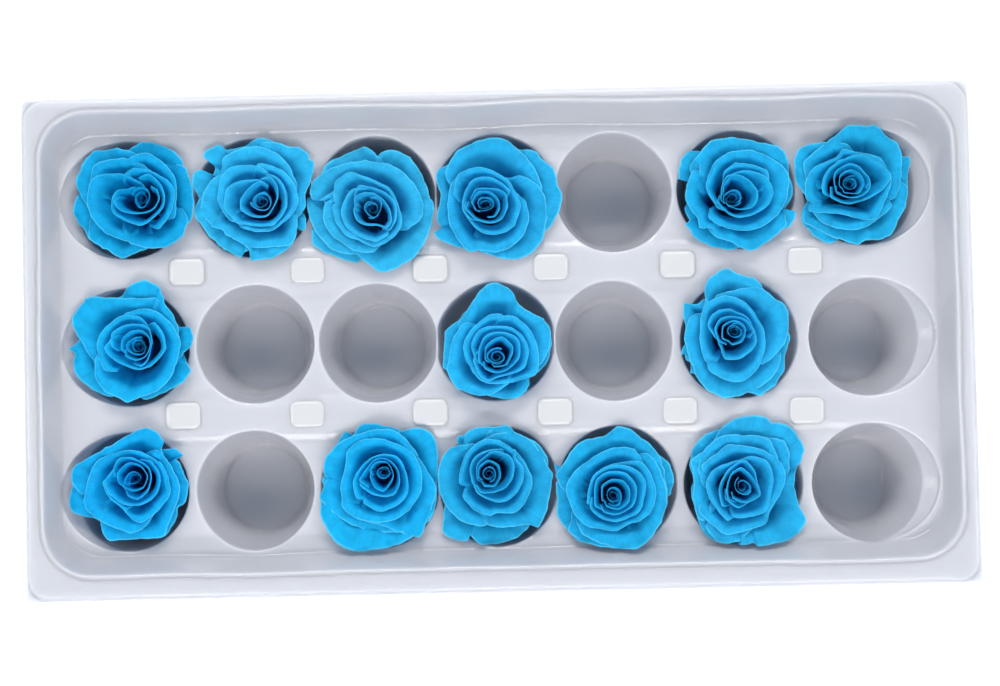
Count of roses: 14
